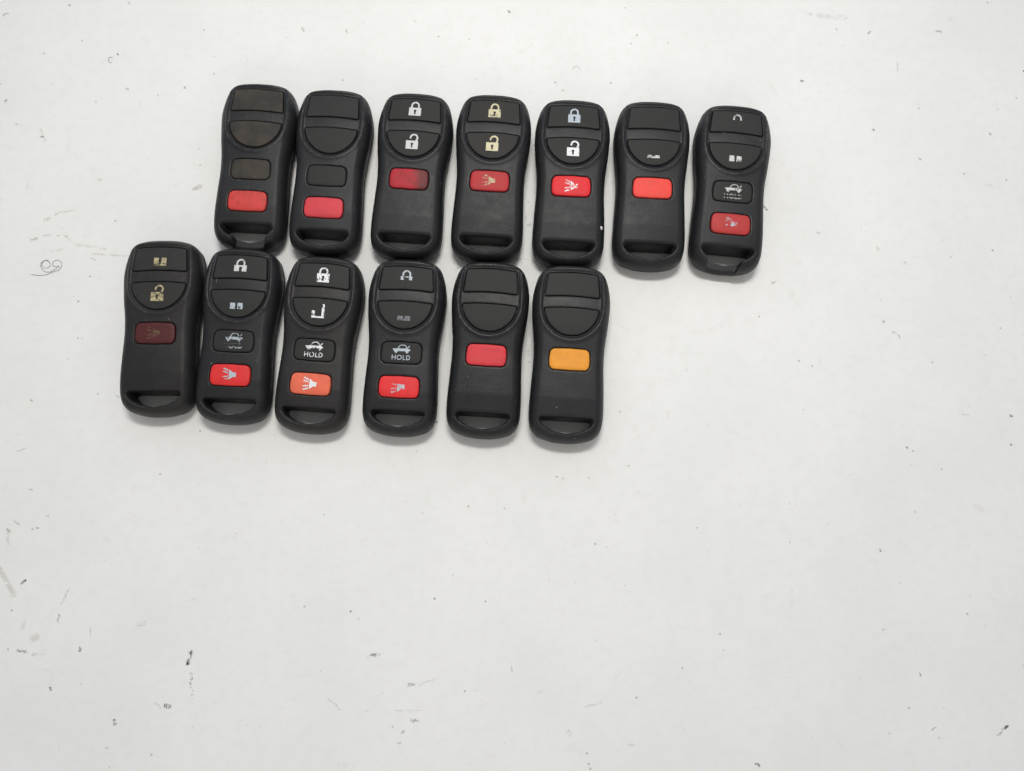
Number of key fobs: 13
